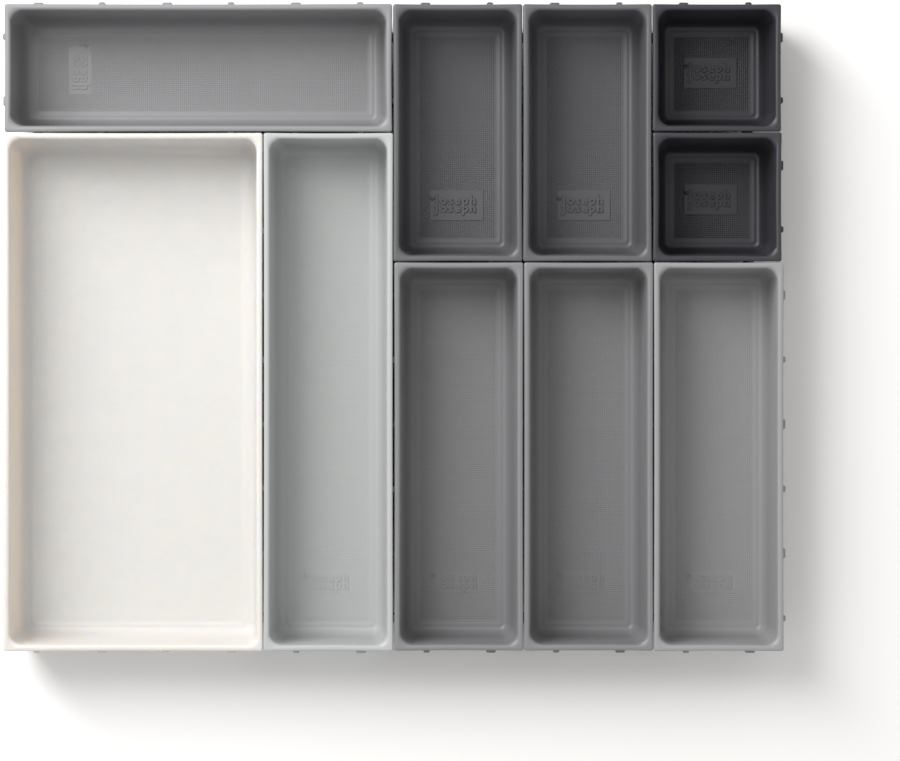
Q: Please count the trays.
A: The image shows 10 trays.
